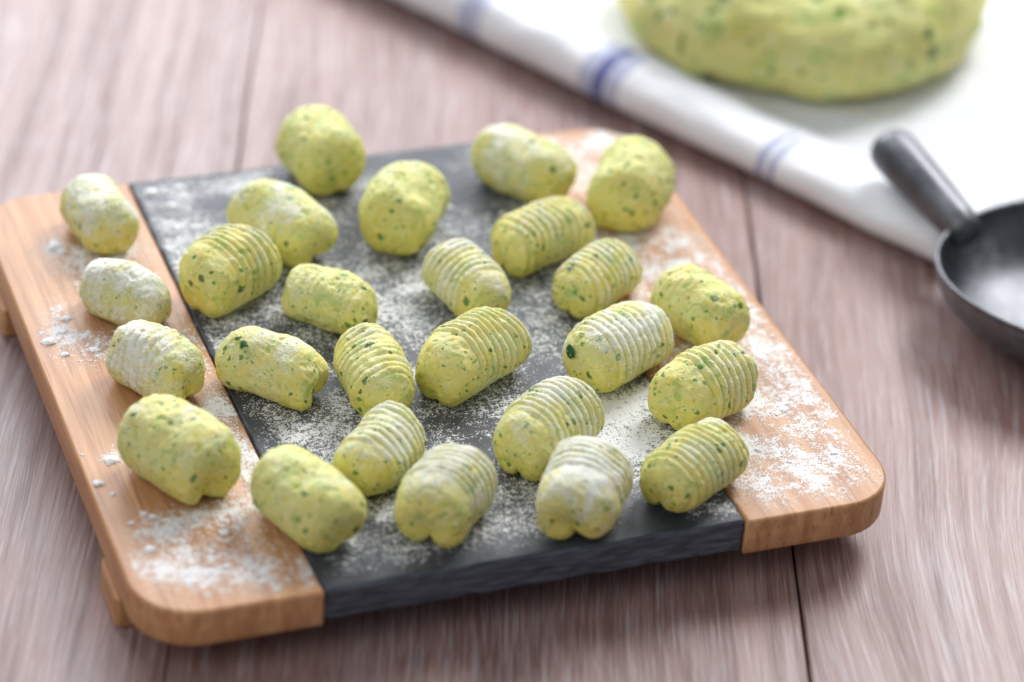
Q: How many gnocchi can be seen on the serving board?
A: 26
